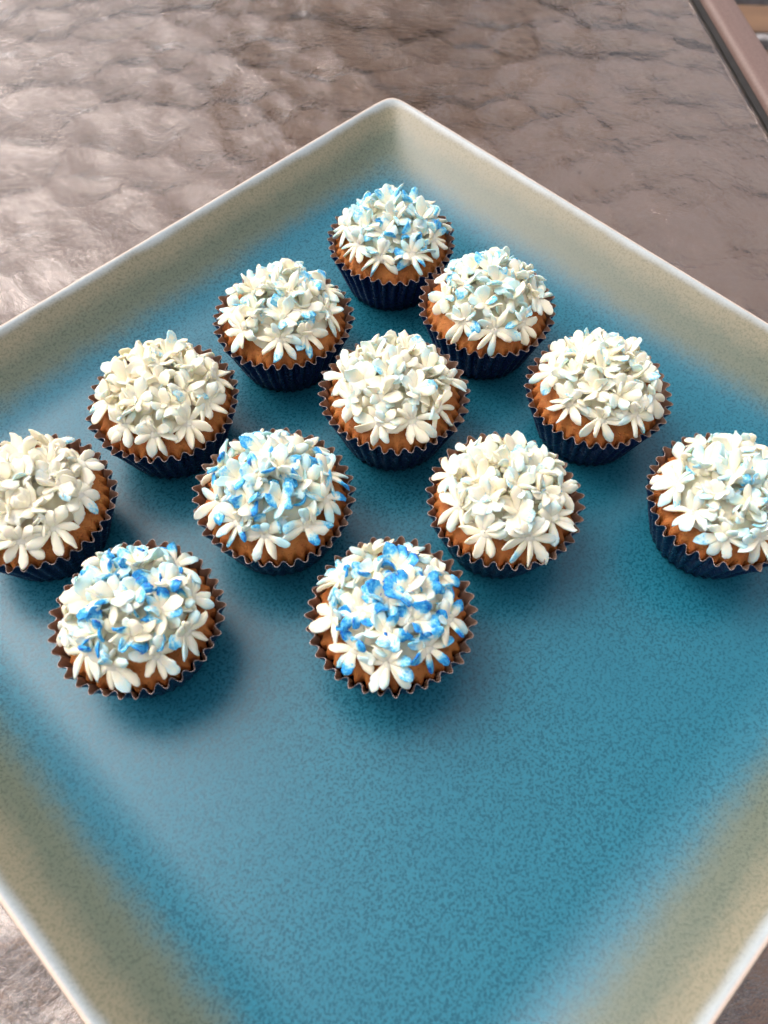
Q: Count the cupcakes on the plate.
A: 12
